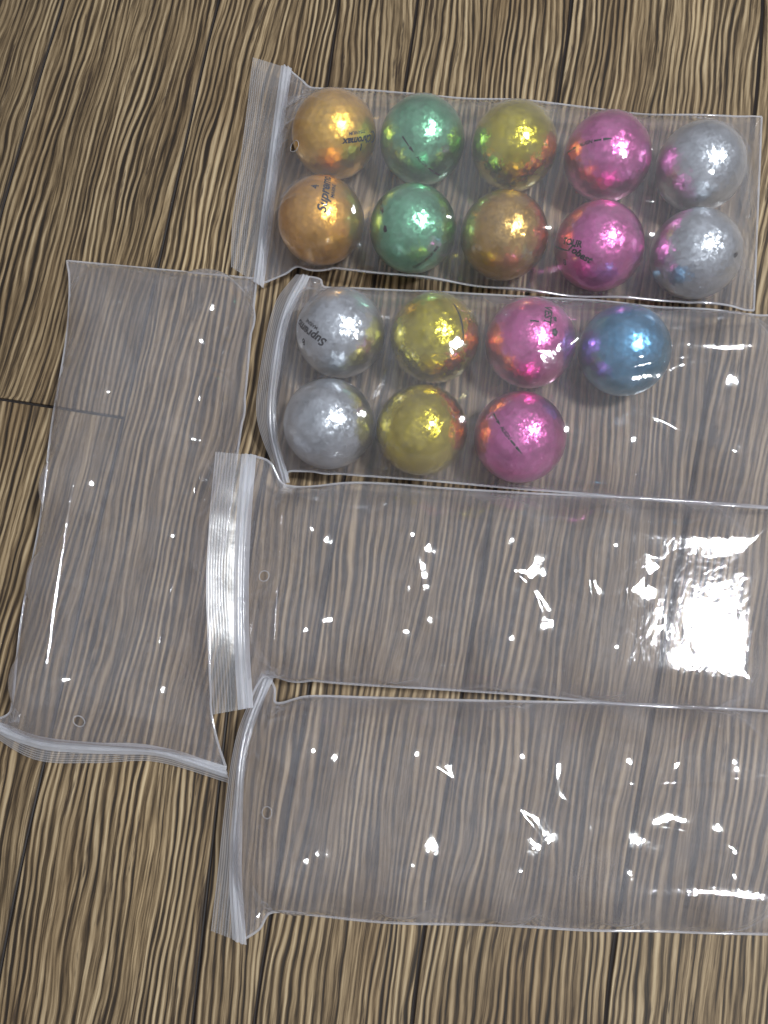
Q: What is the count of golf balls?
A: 17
